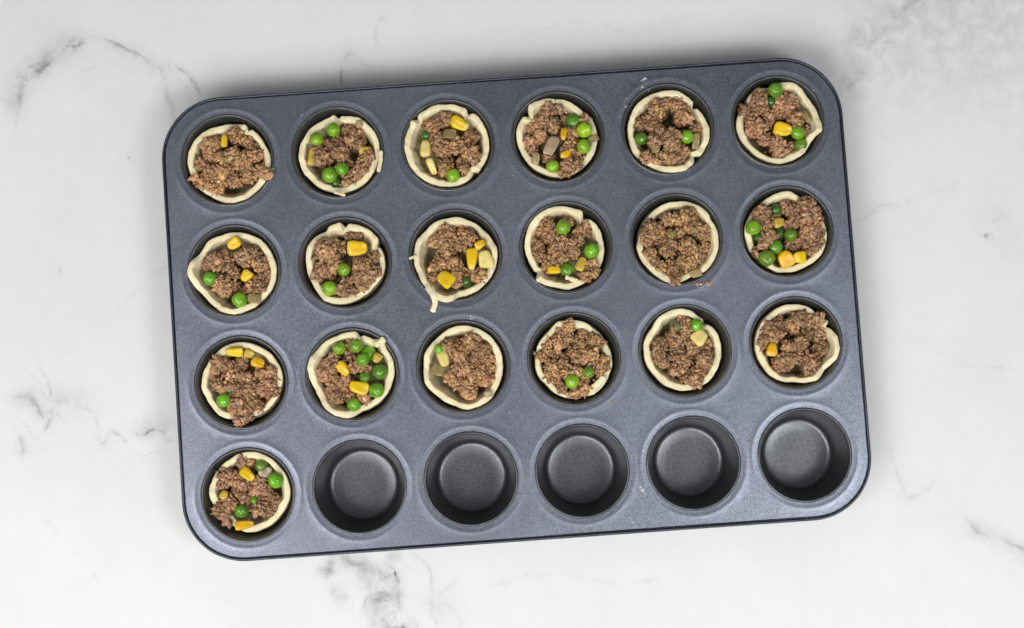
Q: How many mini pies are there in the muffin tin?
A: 19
